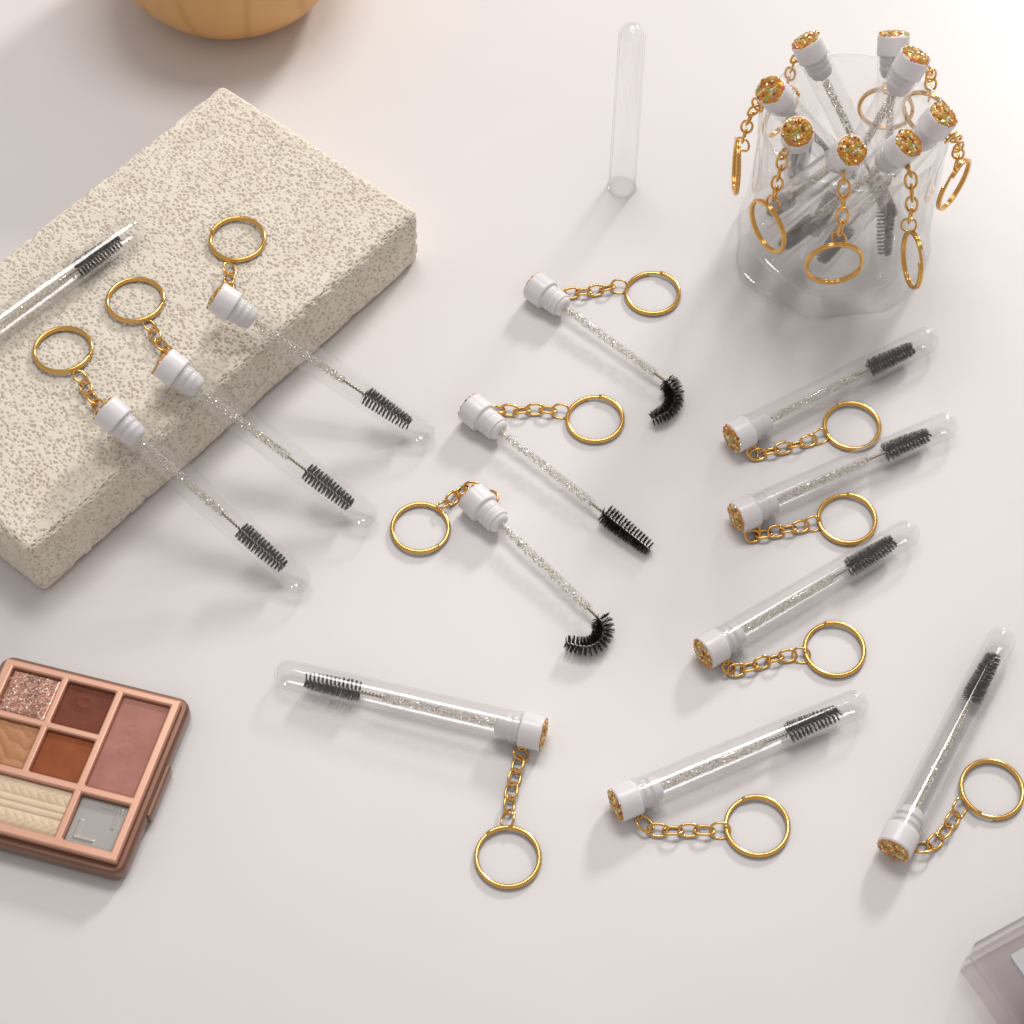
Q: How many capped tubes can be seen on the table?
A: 18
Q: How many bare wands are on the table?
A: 3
